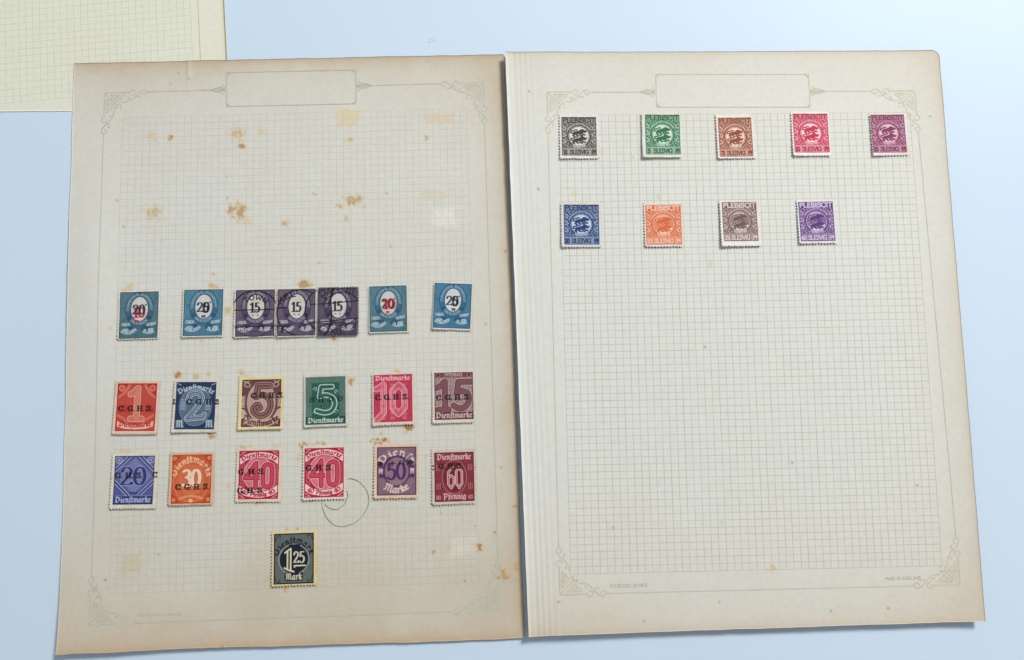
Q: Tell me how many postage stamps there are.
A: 29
